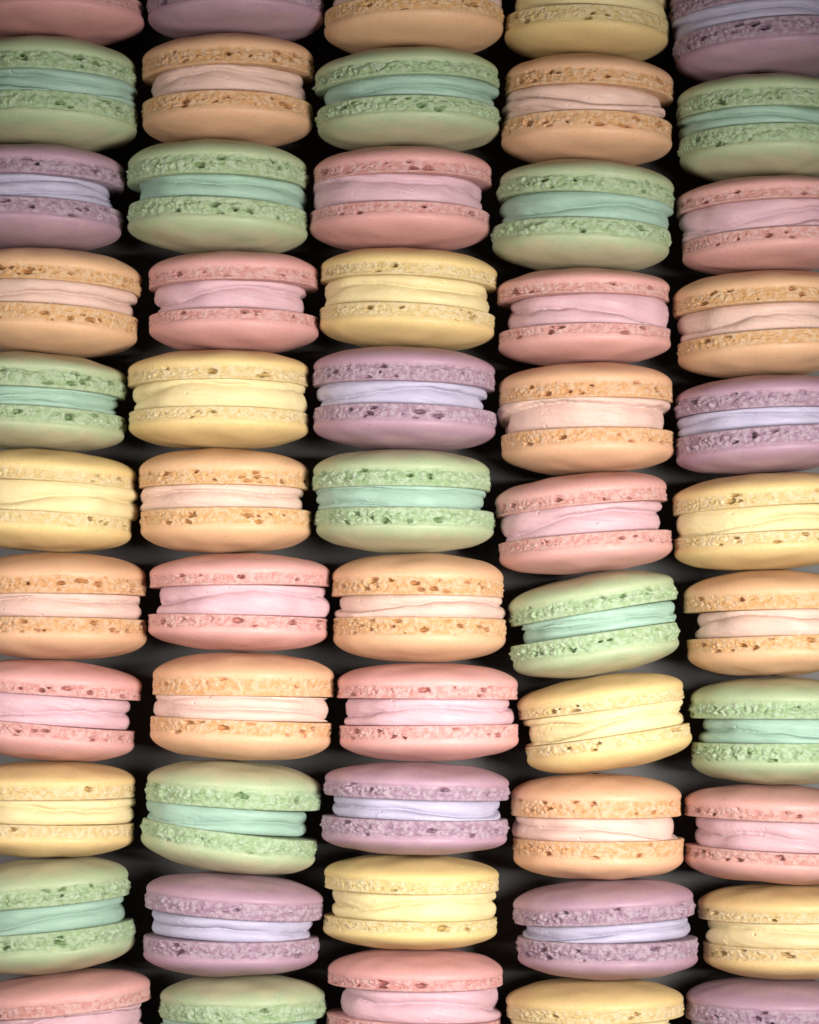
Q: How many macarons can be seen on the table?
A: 55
